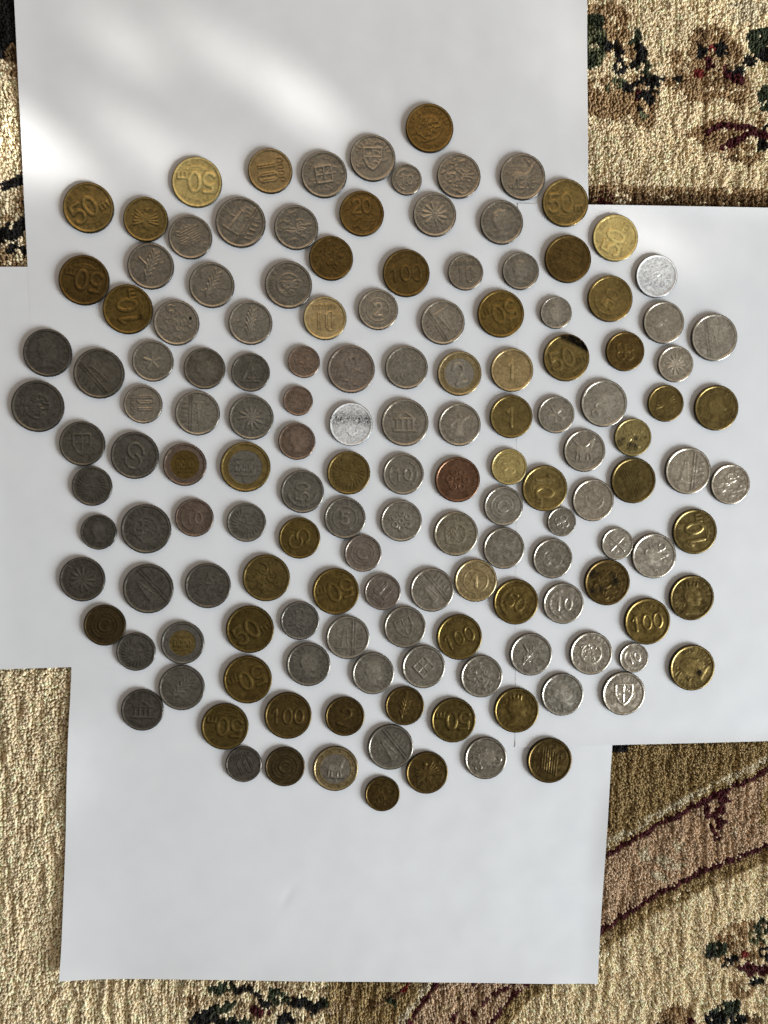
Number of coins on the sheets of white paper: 147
